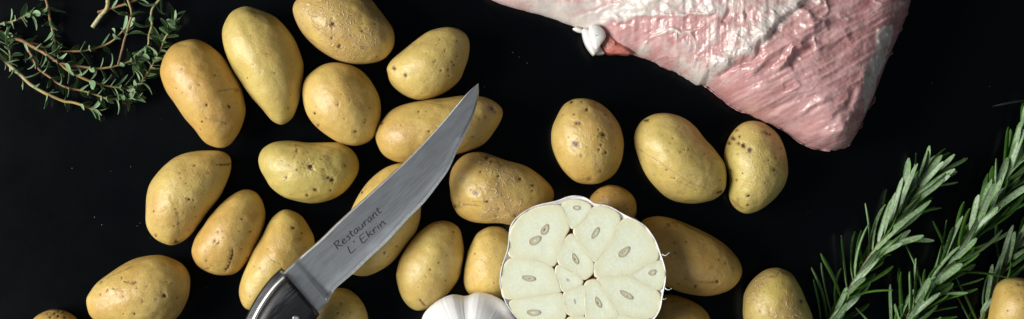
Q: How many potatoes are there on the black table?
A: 25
